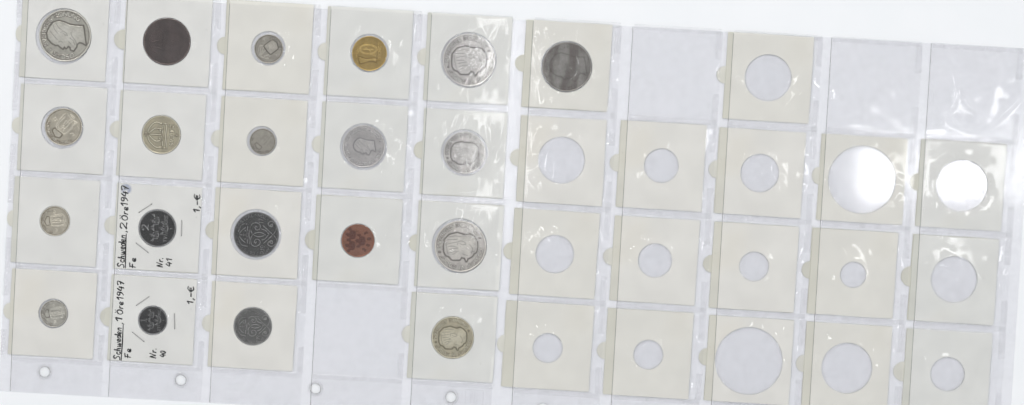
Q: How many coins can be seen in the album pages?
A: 20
